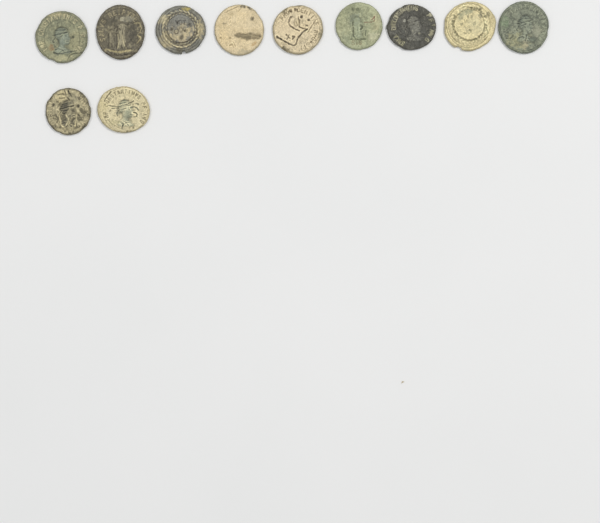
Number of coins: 11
